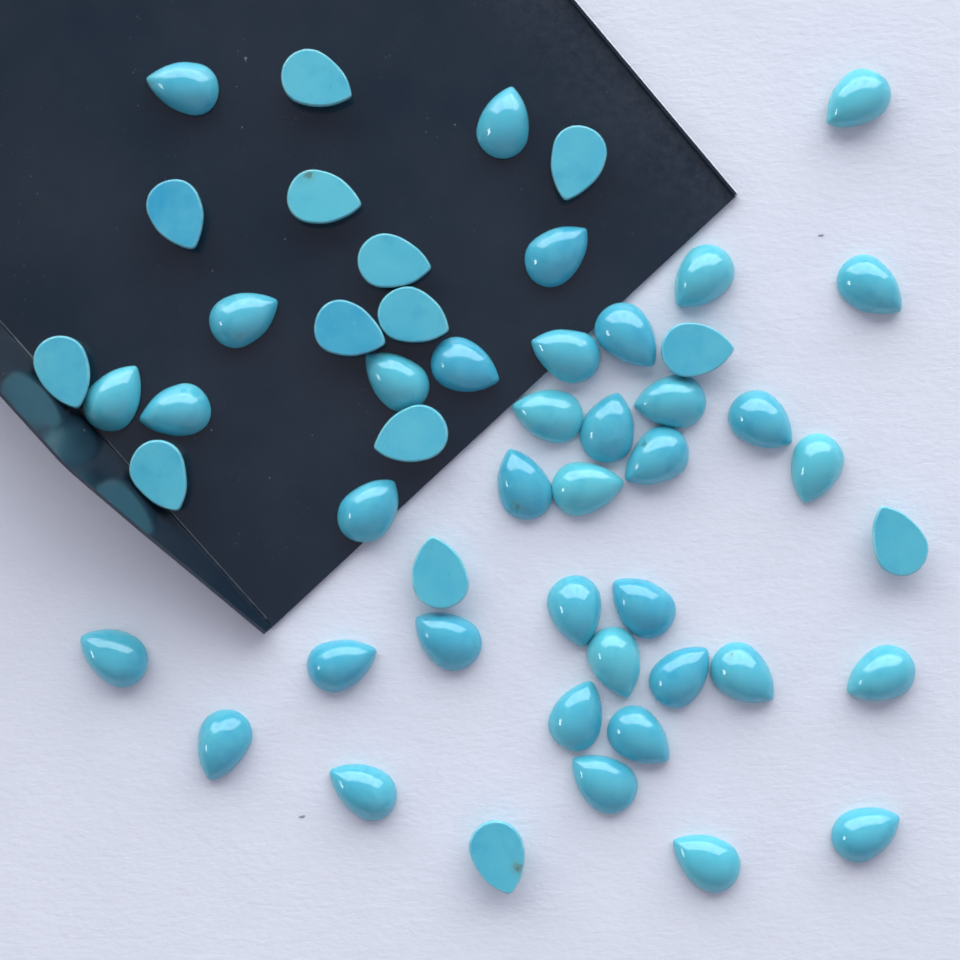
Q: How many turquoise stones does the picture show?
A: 52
